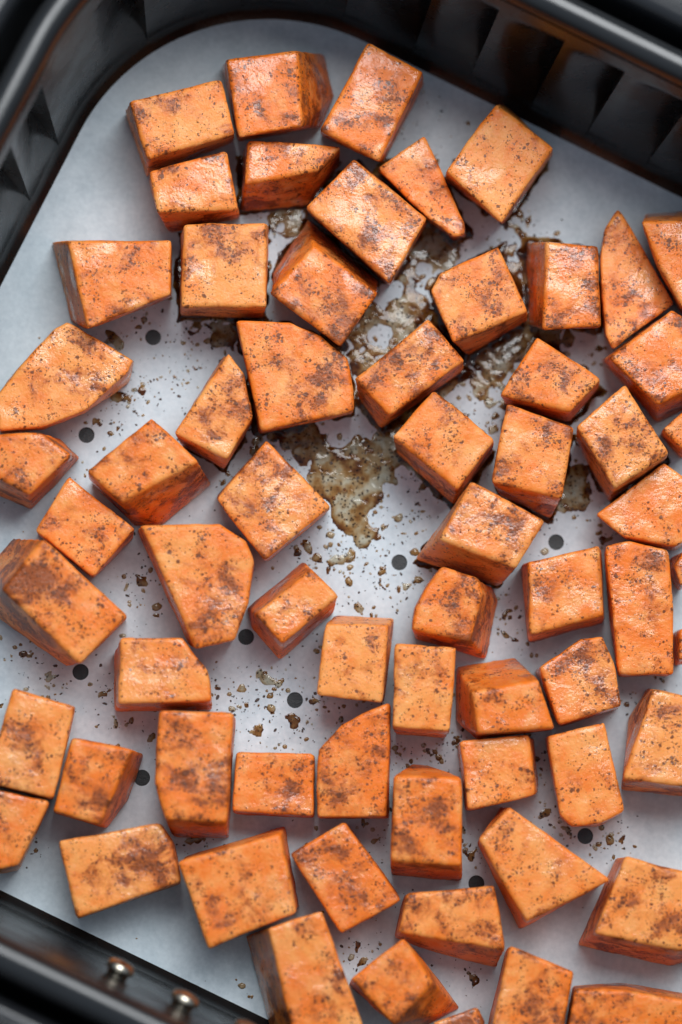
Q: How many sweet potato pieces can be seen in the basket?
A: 65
